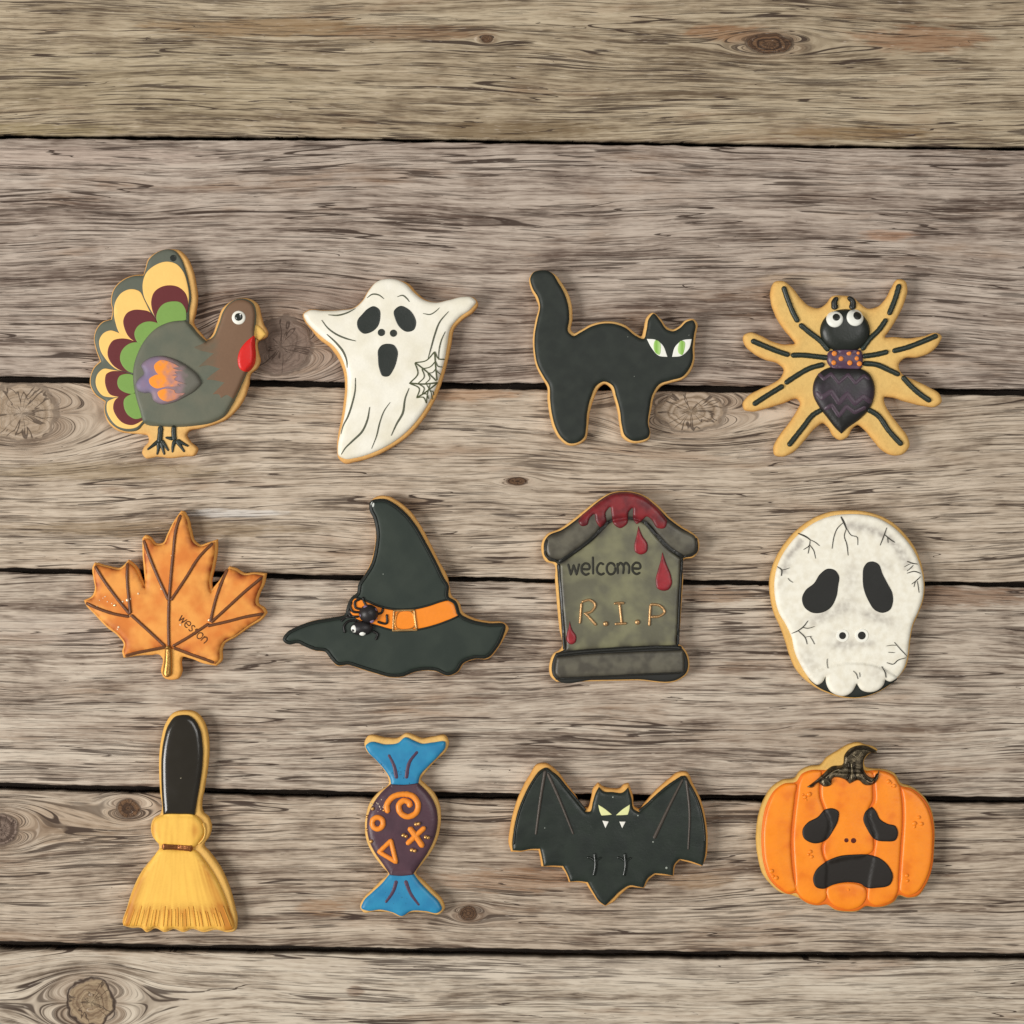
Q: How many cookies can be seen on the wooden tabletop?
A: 12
